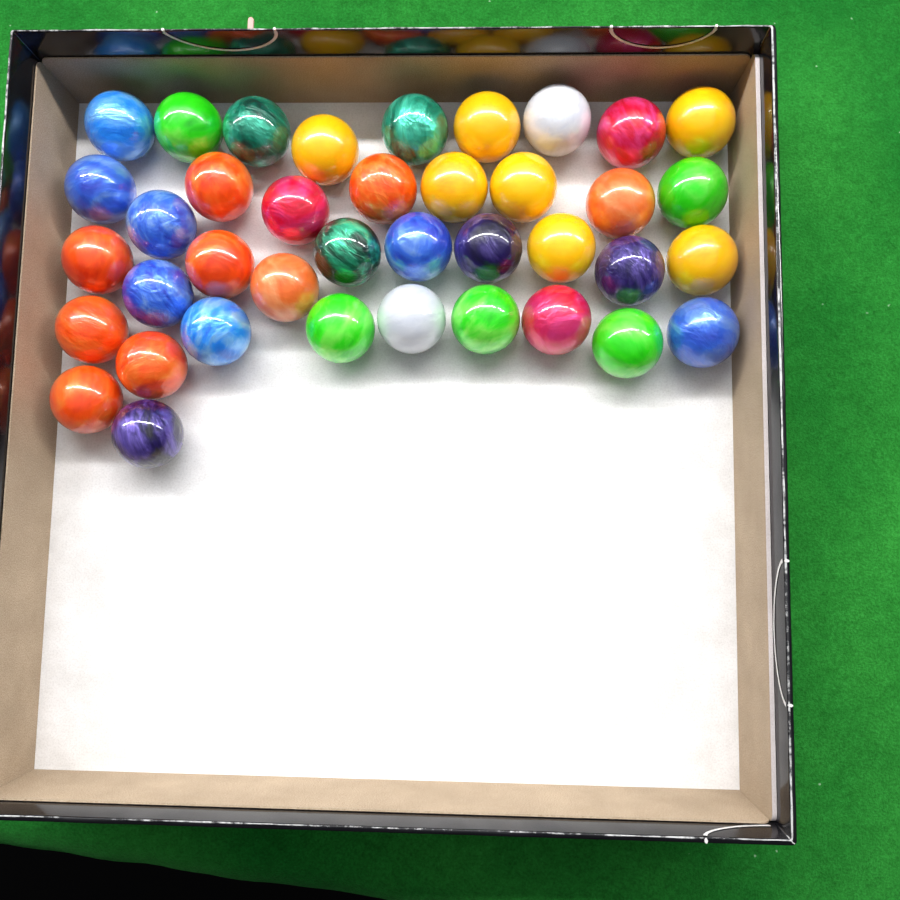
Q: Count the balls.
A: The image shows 39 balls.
